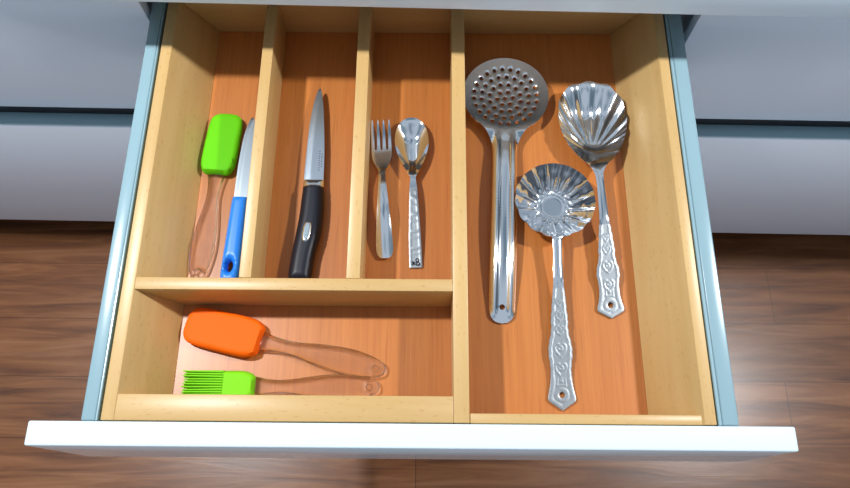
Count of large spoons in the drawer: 3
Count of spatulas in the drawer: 2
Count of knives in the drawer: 2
